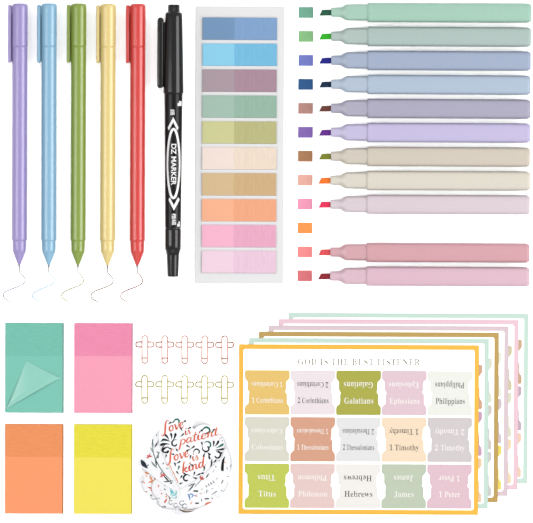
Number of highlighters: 11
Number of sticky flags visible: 10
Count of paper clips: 10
